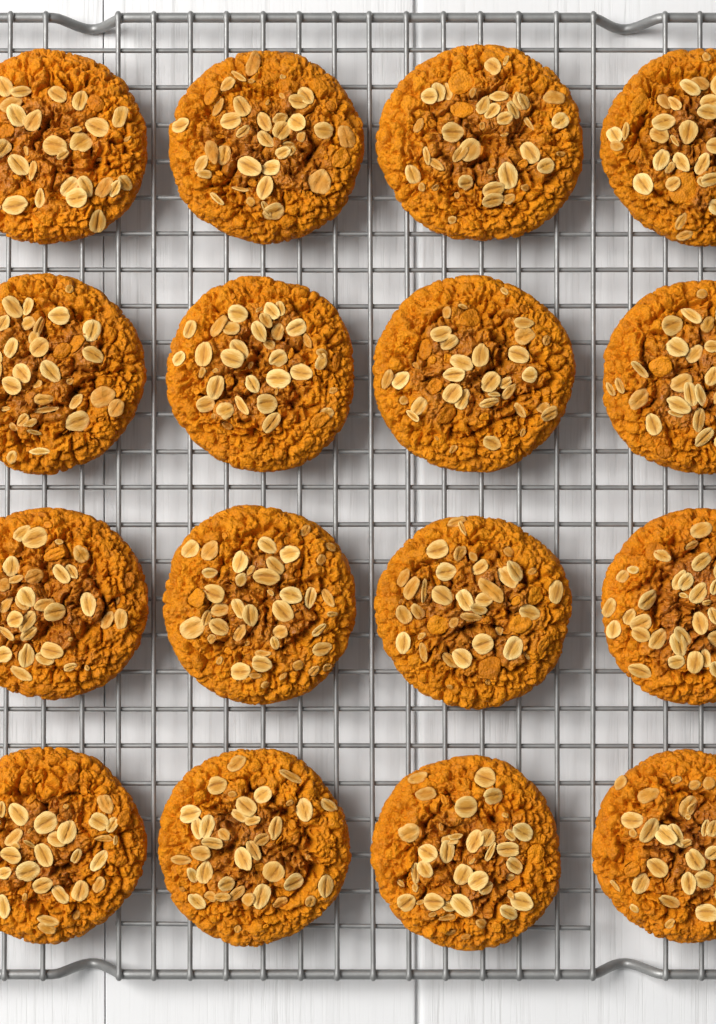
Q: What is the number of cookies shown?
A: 16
